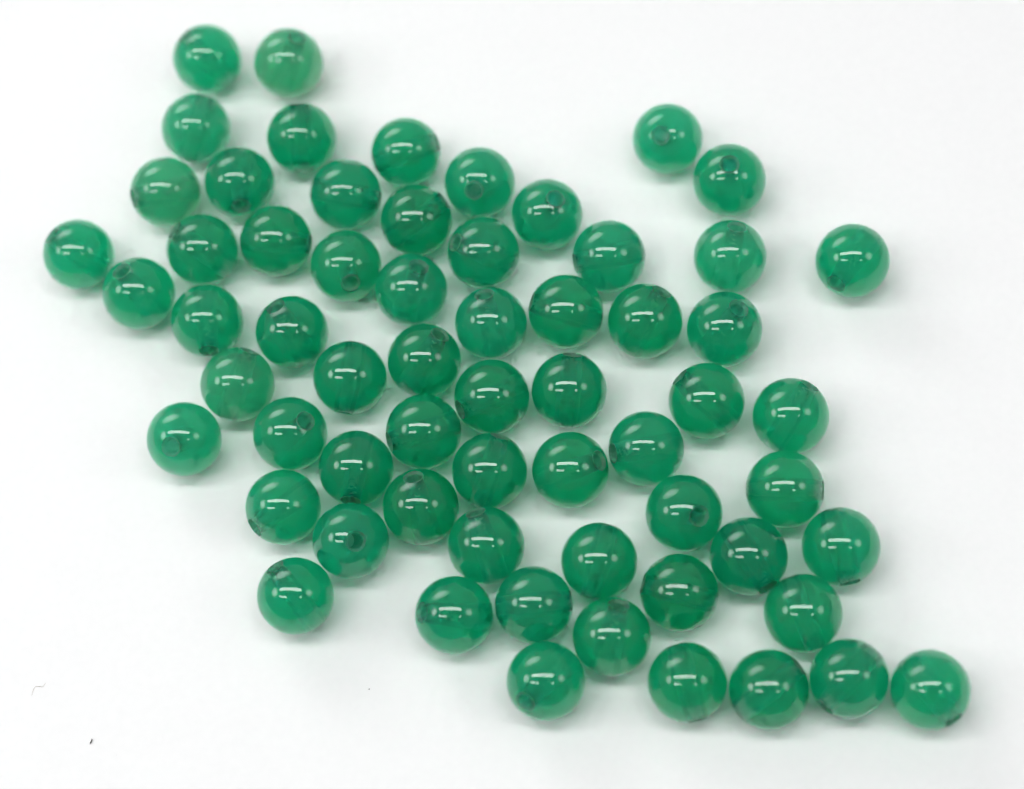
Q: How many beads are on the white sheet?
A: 63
